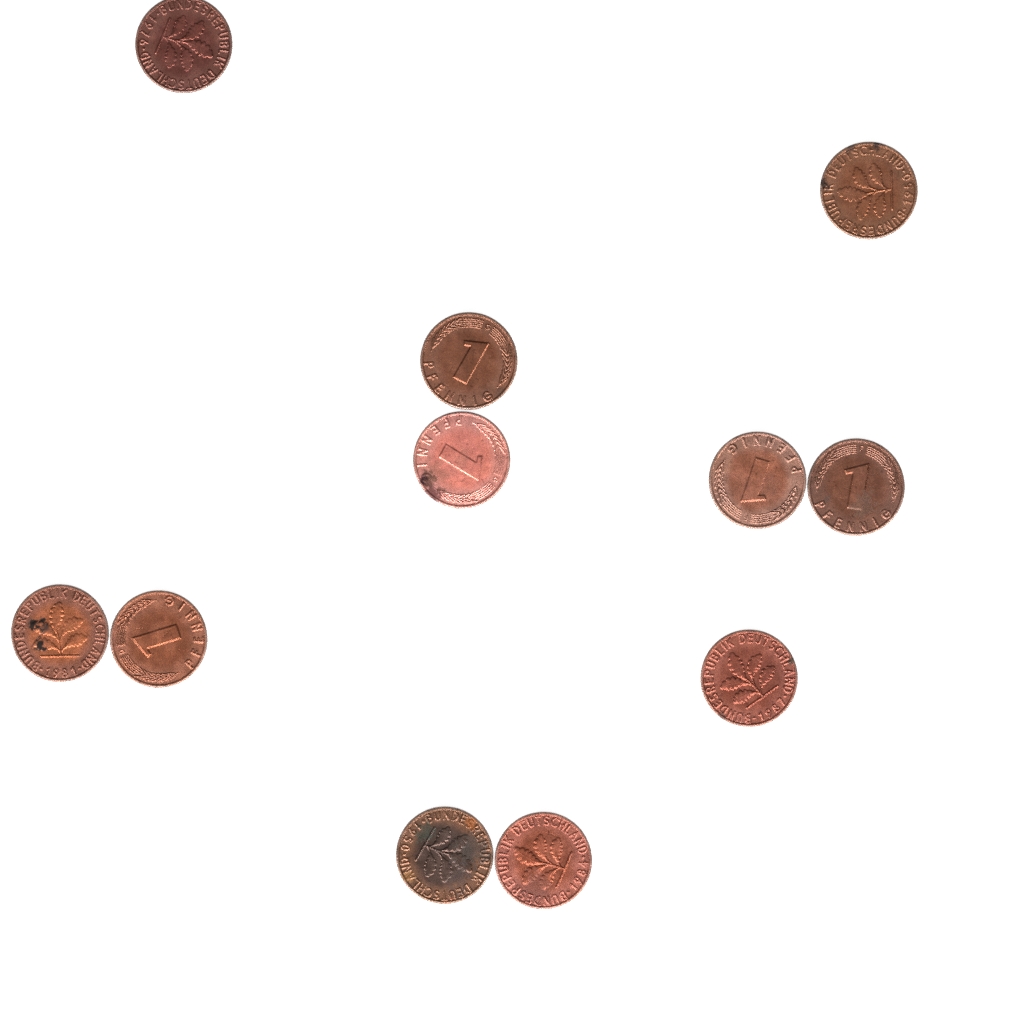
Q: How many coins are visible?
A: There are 11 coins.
